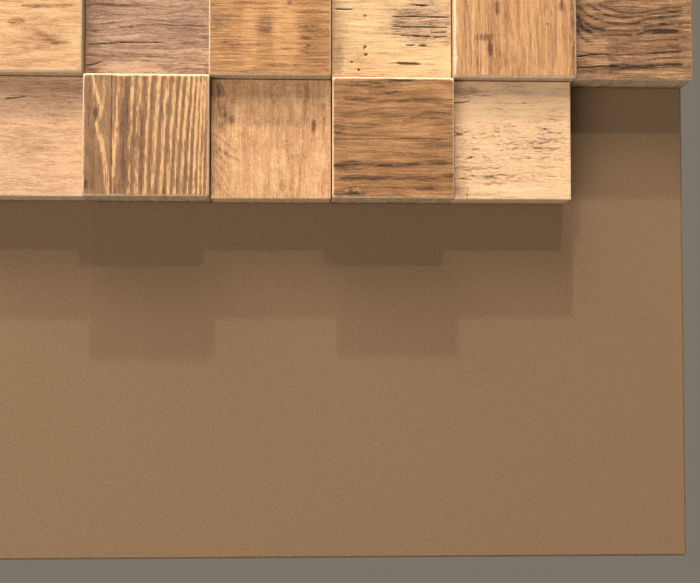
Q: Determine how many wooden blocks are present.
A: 11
